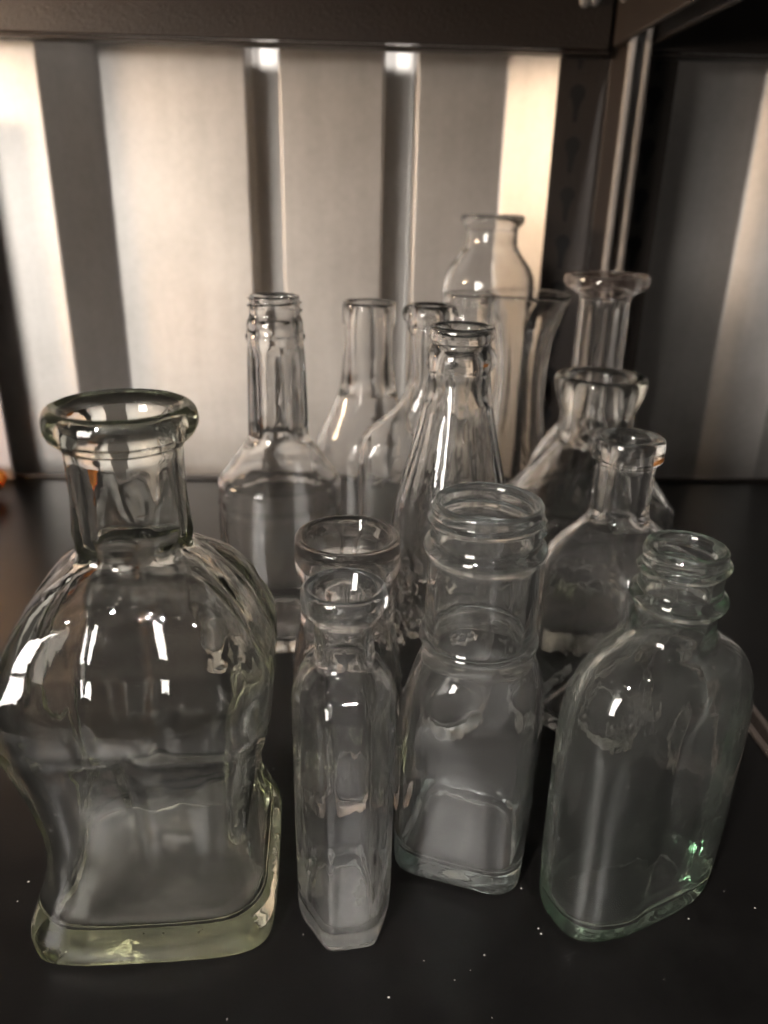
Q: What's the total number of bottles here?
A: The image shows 15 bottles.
